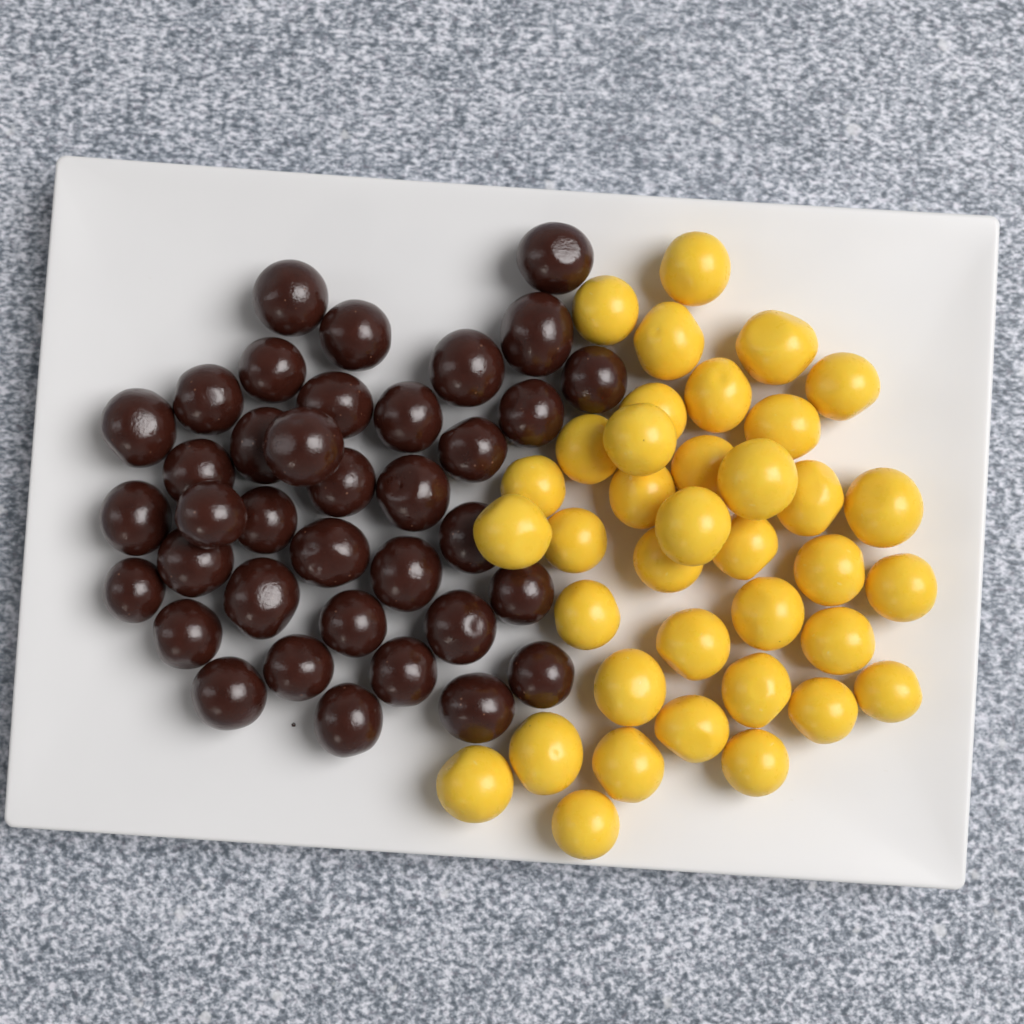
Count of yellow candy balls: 37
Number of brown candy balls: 37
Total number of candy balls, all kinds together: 74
